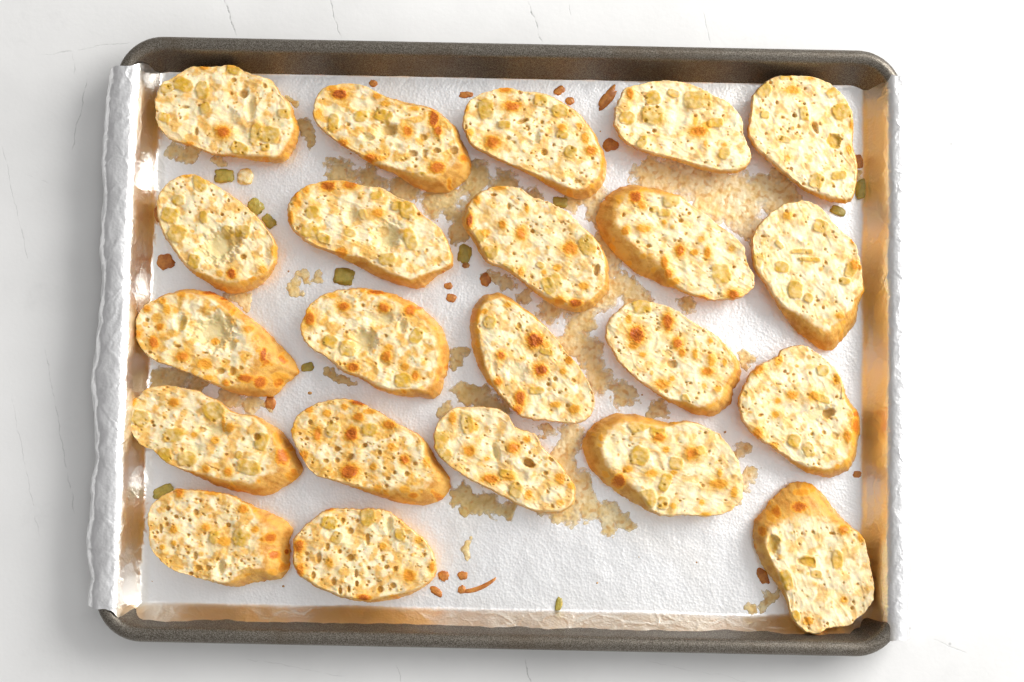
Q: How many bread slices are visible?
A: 22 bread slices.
